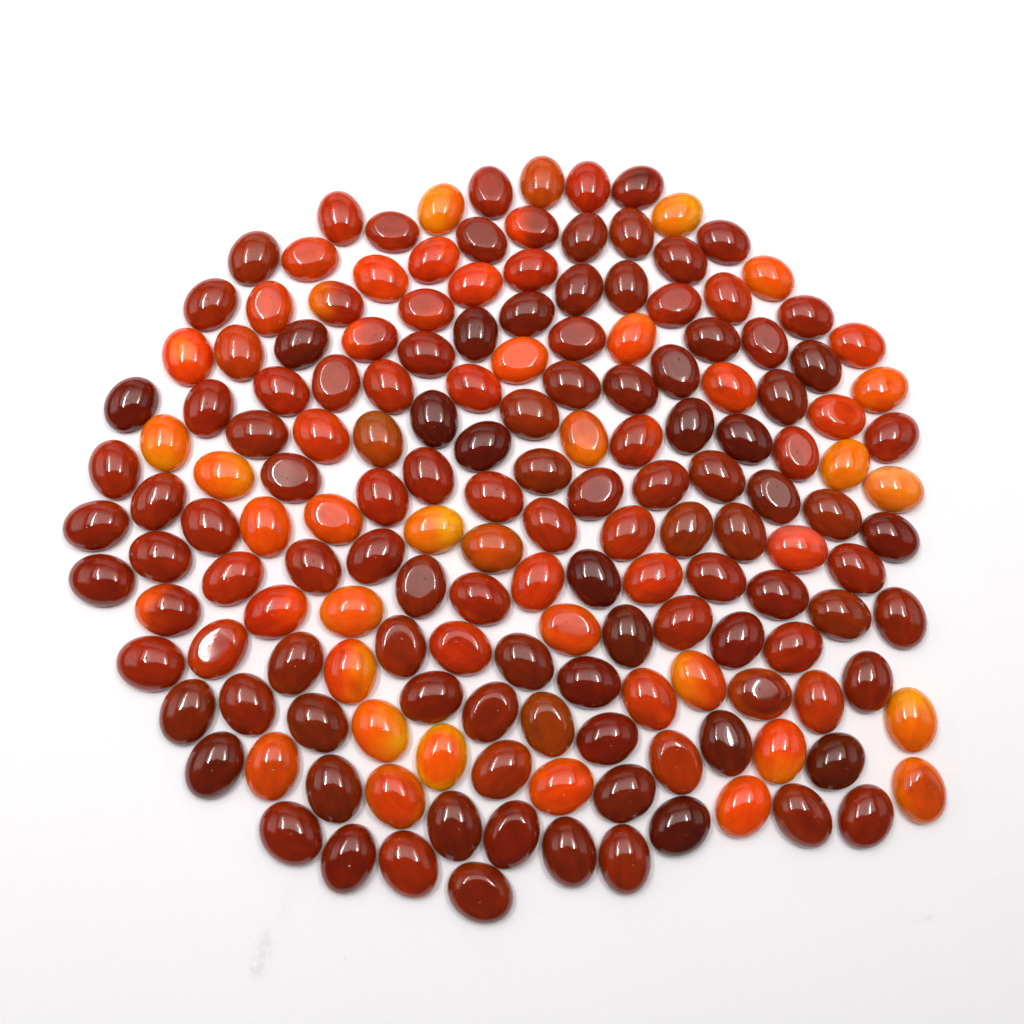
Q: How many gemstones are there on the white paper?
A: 167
